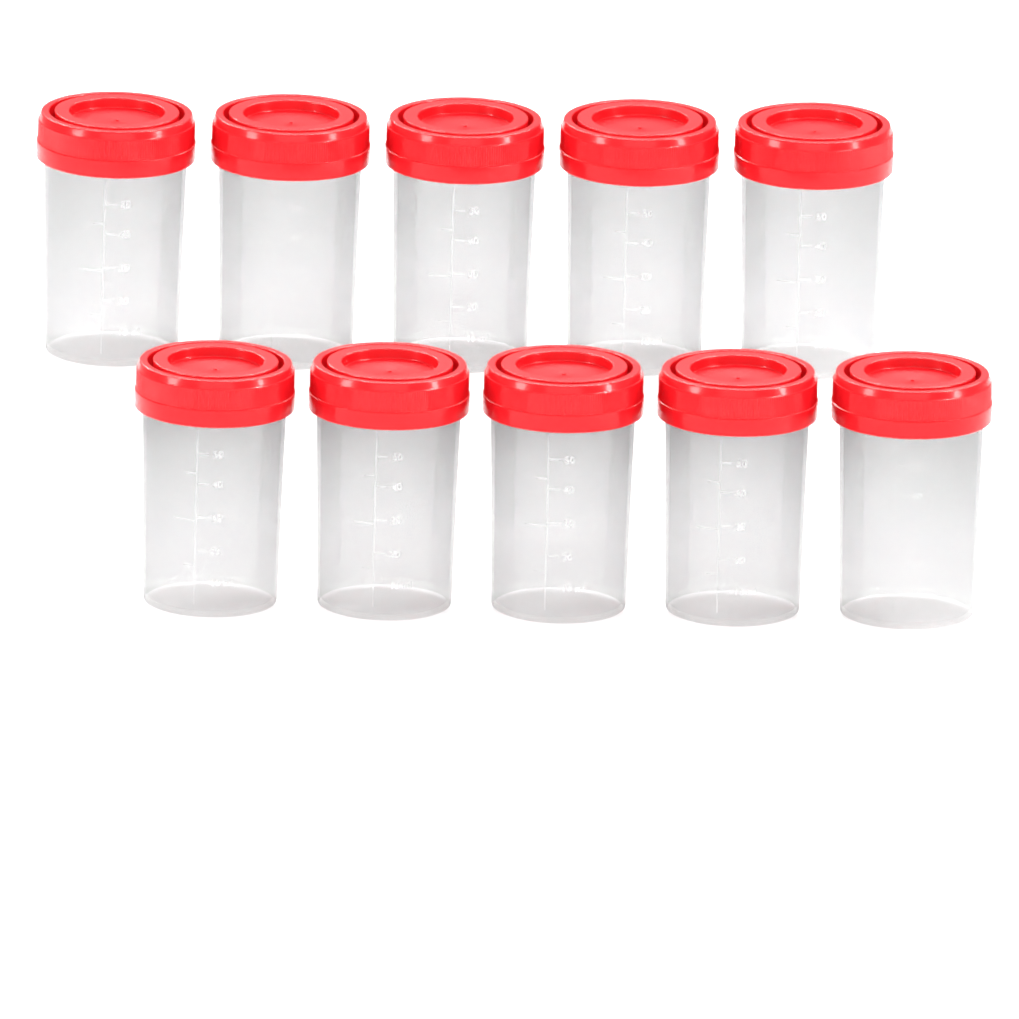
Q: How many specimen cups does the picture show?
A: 10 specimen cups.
